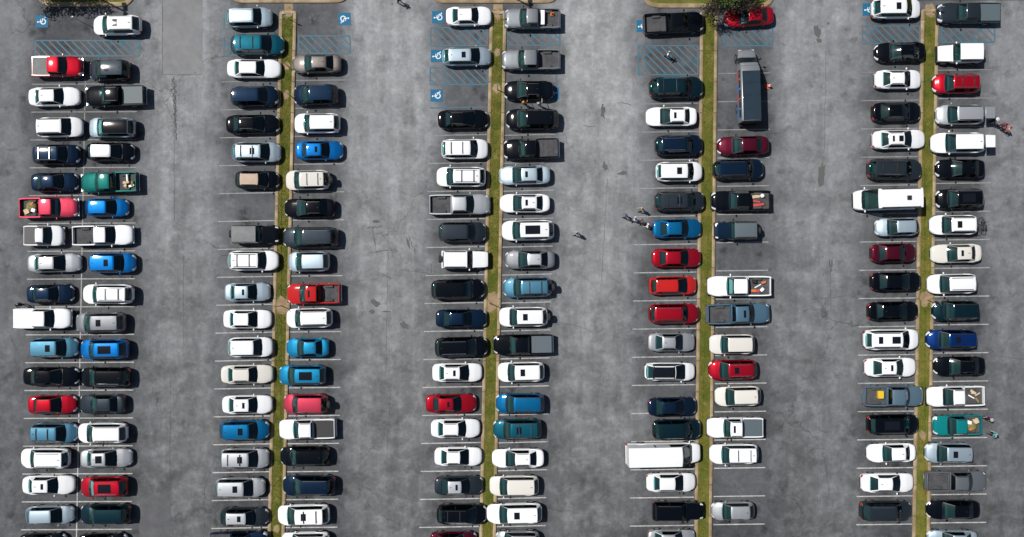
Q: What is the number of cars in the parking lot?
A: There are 152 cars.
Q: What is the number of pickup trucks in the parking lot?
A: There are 25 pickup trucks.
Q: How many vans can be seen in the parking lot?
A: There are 2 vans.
